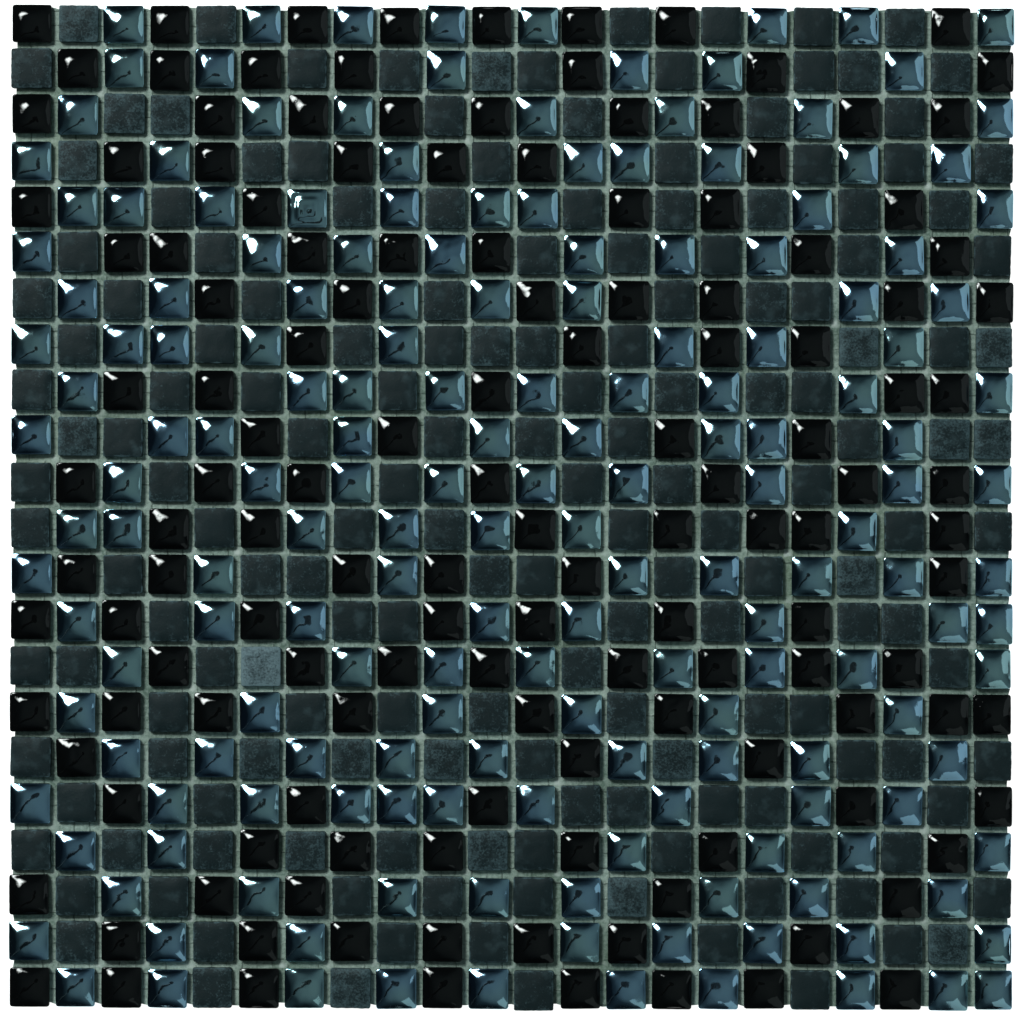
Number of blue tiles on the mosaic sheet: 177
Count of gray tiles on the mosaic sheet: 167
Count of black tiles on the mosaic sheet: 140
